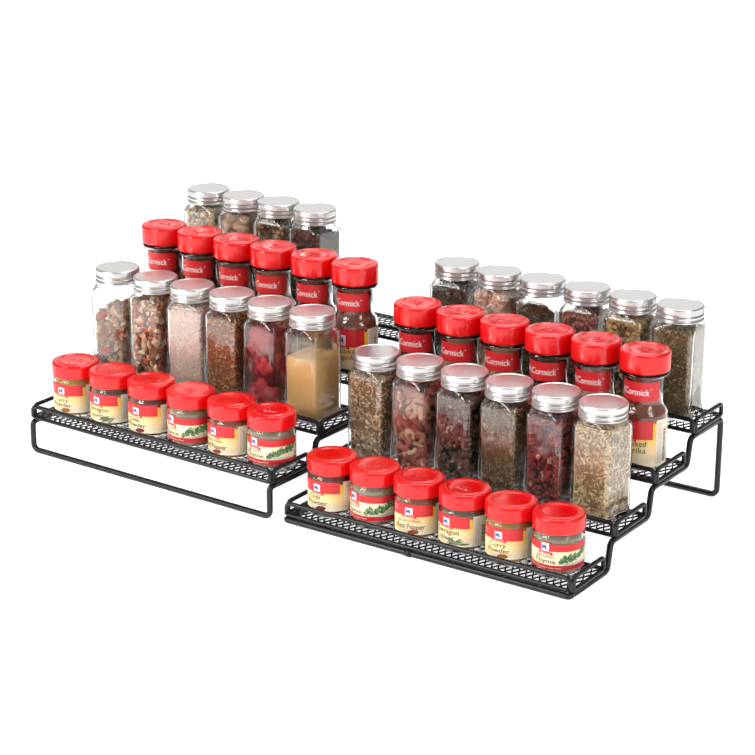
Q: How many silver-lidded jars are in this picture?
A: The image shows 22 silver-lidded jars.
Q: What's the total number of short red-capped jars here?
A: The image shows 12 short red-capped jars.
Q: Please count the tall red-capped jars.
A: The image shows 12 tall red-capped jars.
